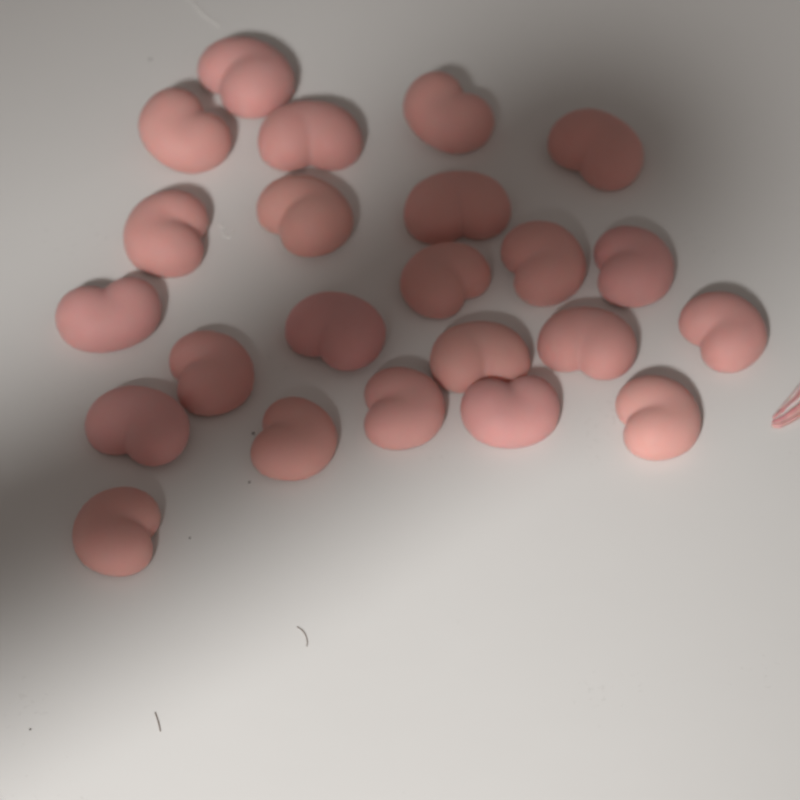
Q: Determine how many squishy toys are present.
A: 23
